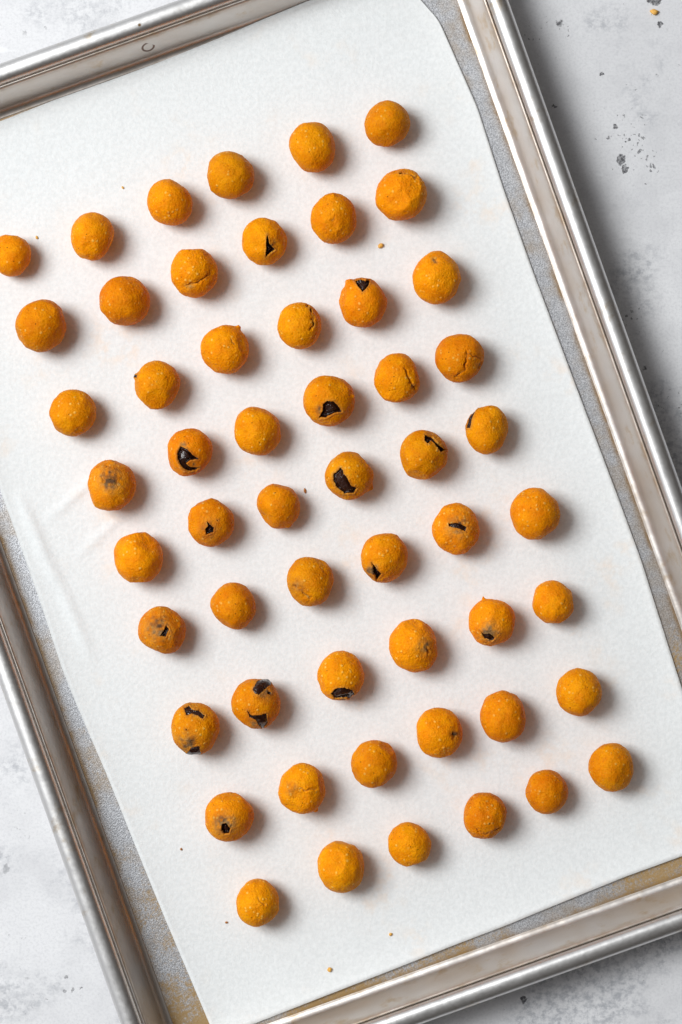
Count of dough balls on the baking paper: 54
